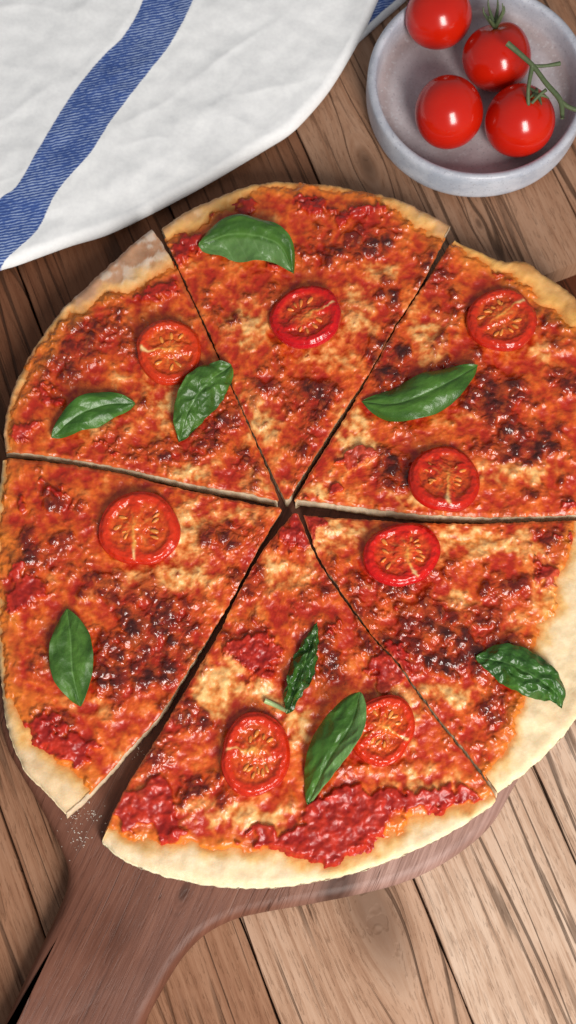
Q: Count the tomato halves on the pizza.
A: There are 8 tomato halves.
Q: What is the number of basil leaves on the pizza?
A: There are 8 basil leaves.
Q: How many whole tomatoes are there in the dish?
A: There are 4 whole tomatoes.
